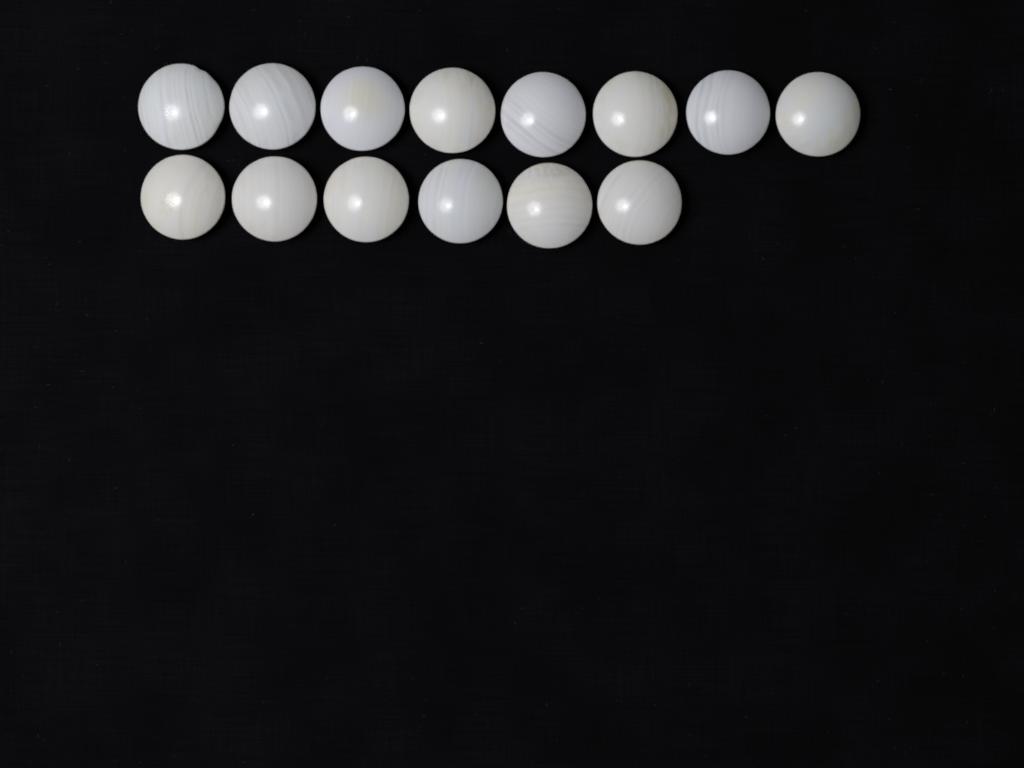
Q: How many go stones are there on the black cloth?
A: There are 14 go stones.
